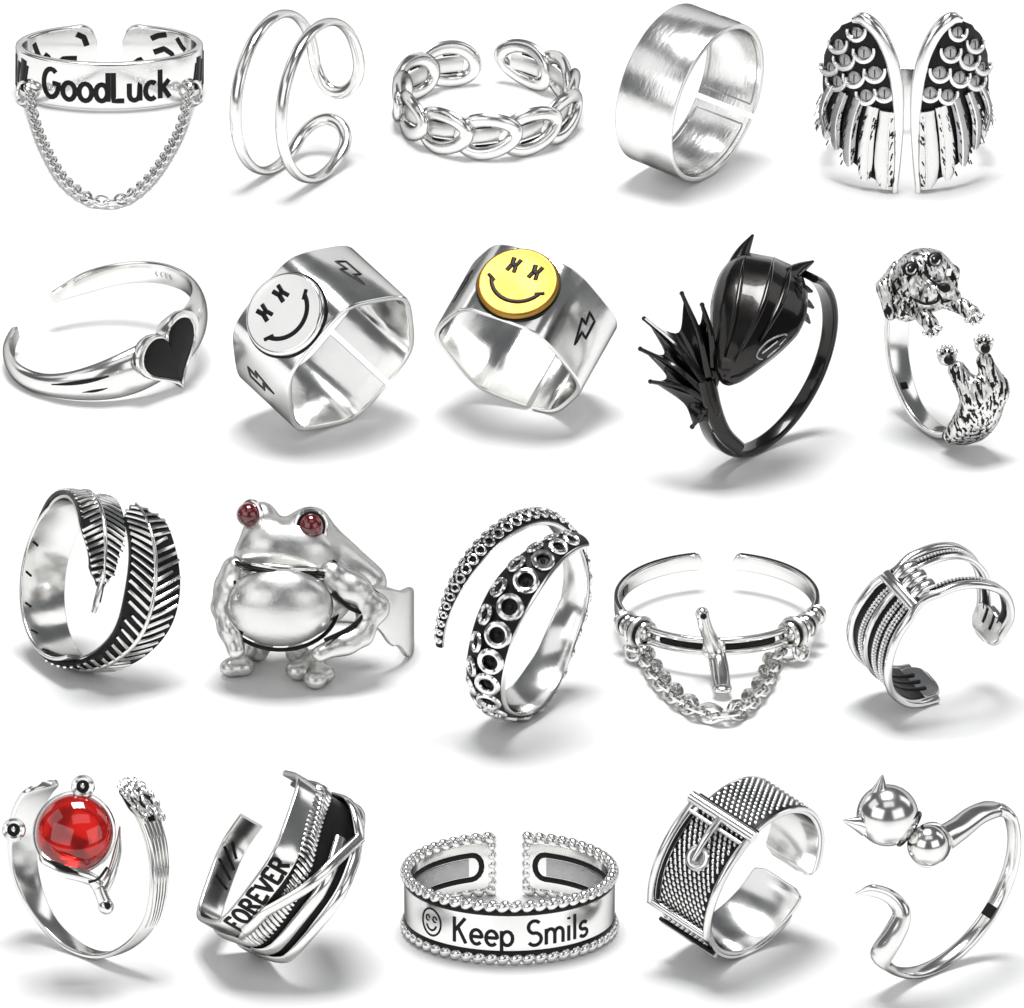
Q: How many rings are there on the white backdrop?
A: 20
